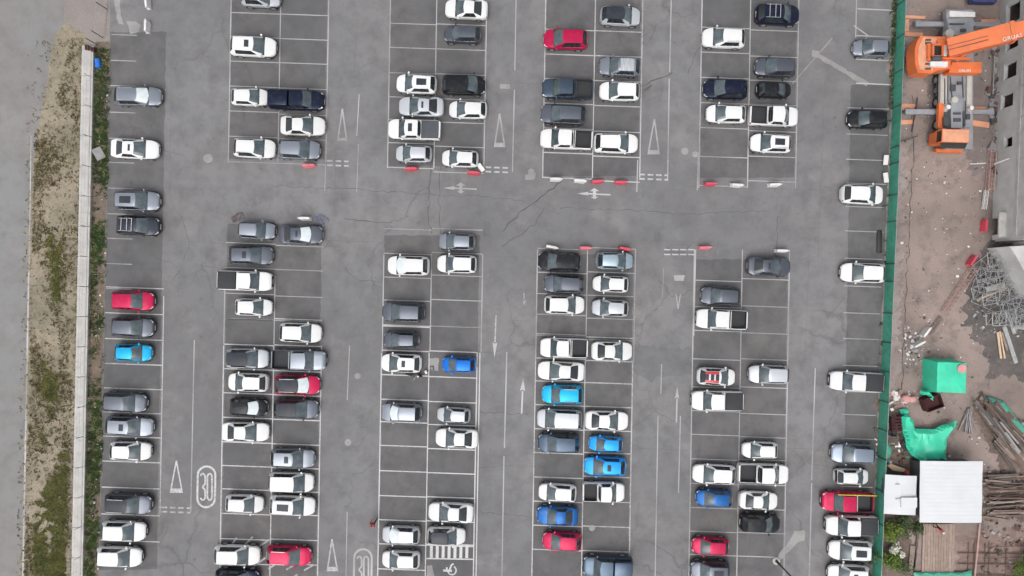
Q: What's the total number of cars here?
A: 108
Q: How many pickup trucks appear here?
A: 16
